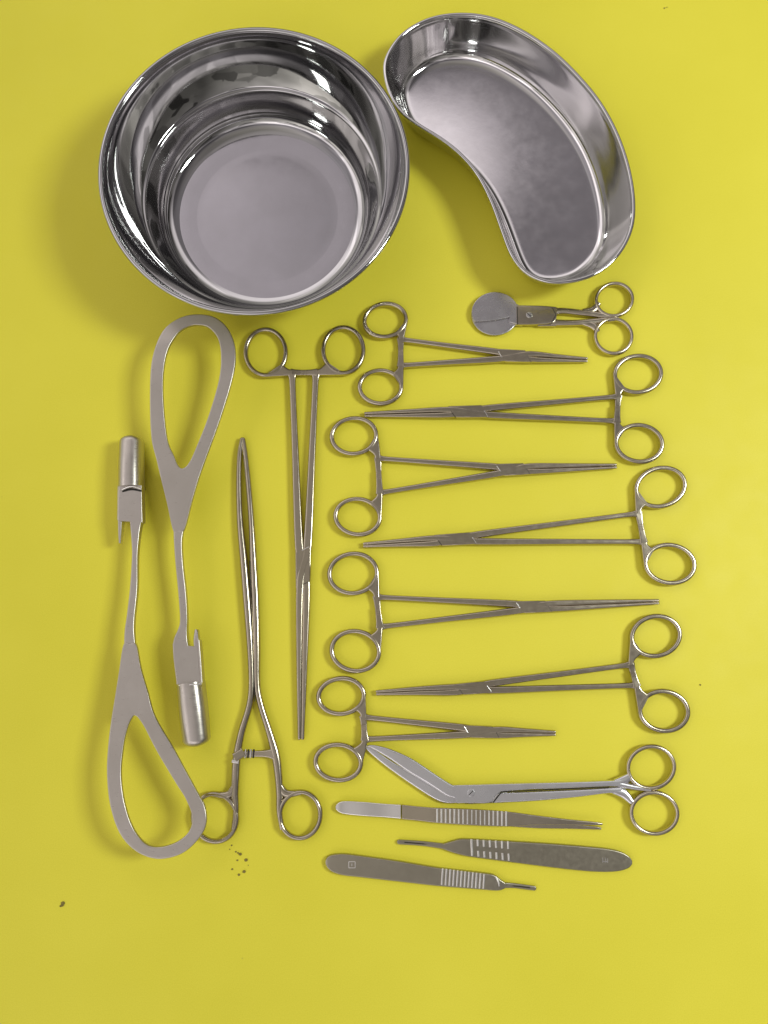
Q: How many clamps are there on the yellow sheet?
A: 9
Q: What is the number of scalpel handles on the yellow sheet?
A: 2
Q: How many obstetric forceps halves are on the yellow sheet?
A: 2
